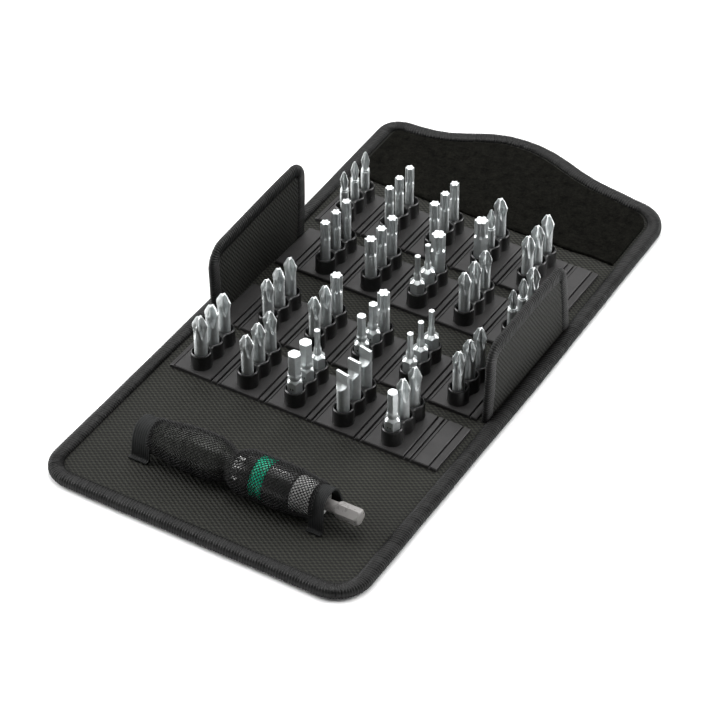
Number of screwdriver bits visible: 60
